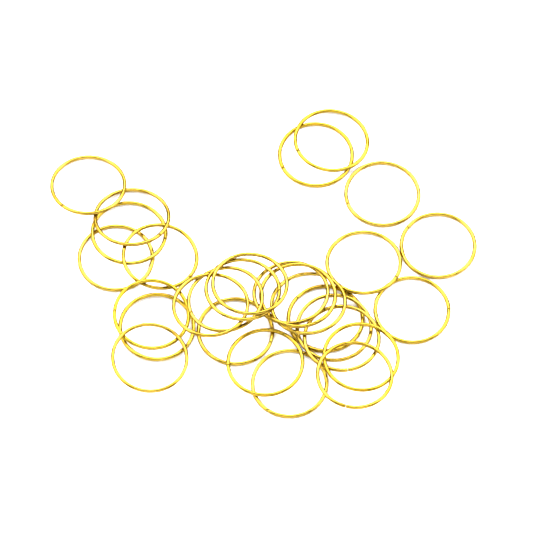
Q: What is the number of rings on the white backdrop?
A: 29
